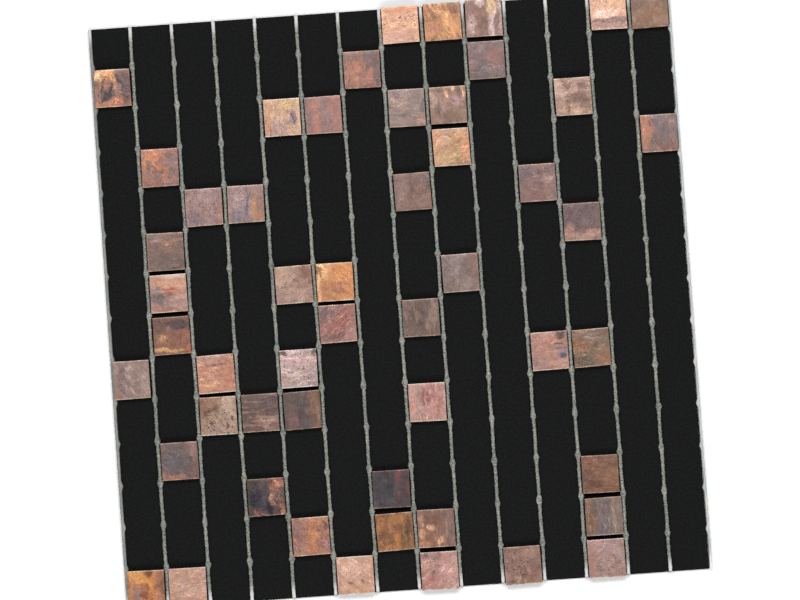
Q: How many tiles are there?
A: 52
